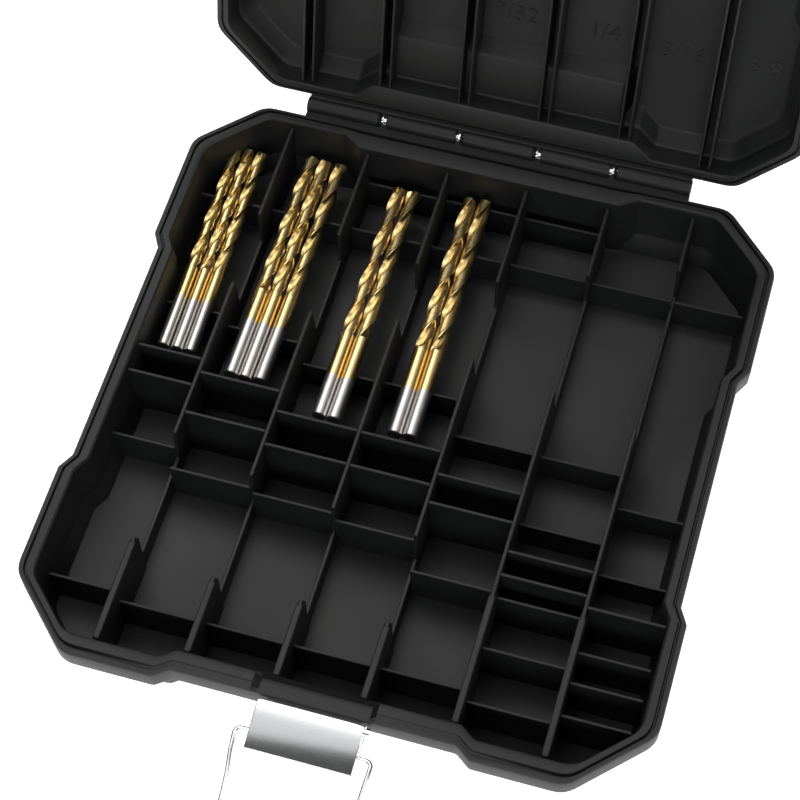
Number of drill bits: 10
